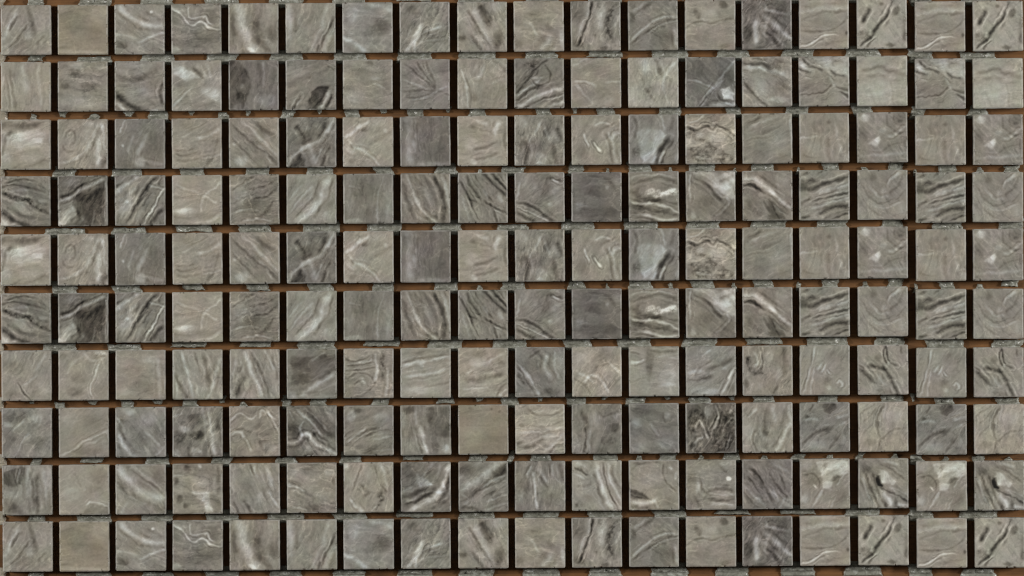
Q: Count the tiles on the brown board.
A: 180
